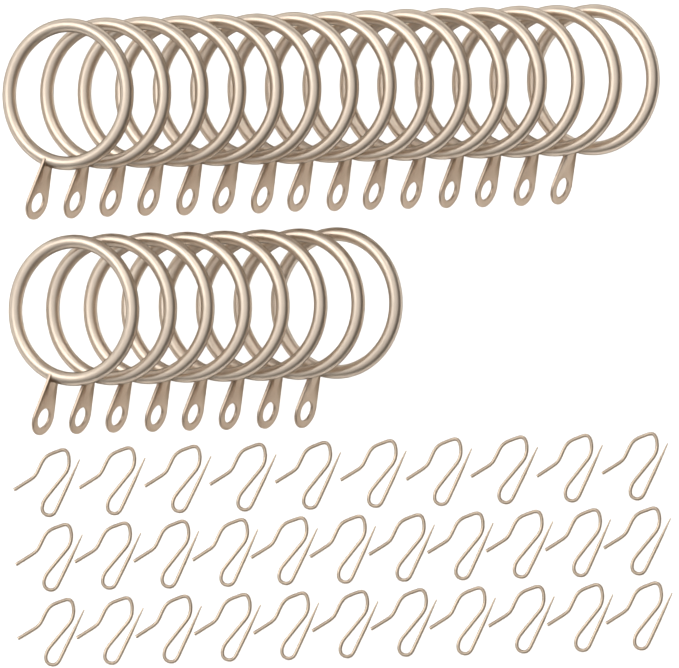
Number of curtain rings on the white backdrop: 23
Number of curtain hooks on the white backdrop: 32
